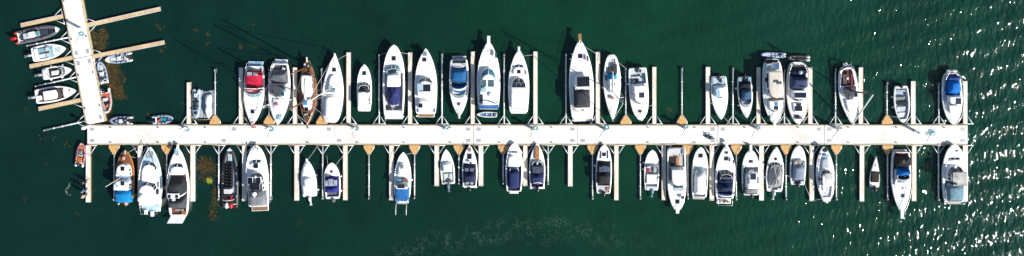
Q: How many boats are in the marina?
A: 58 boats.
